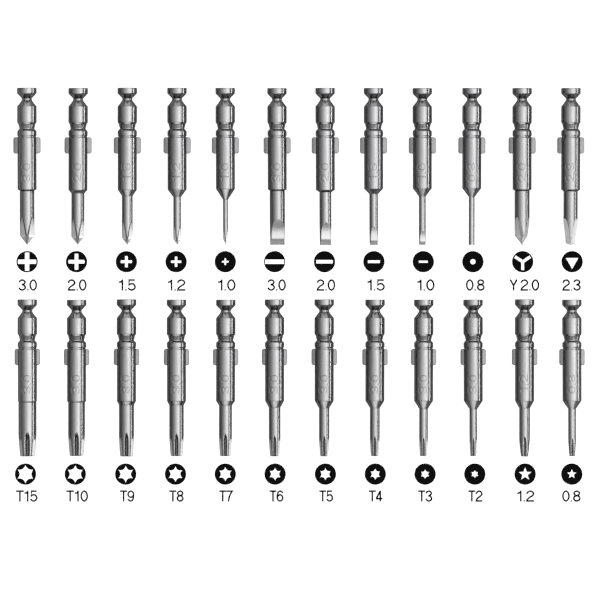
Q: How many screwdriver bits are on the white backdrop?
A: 24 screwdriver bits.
